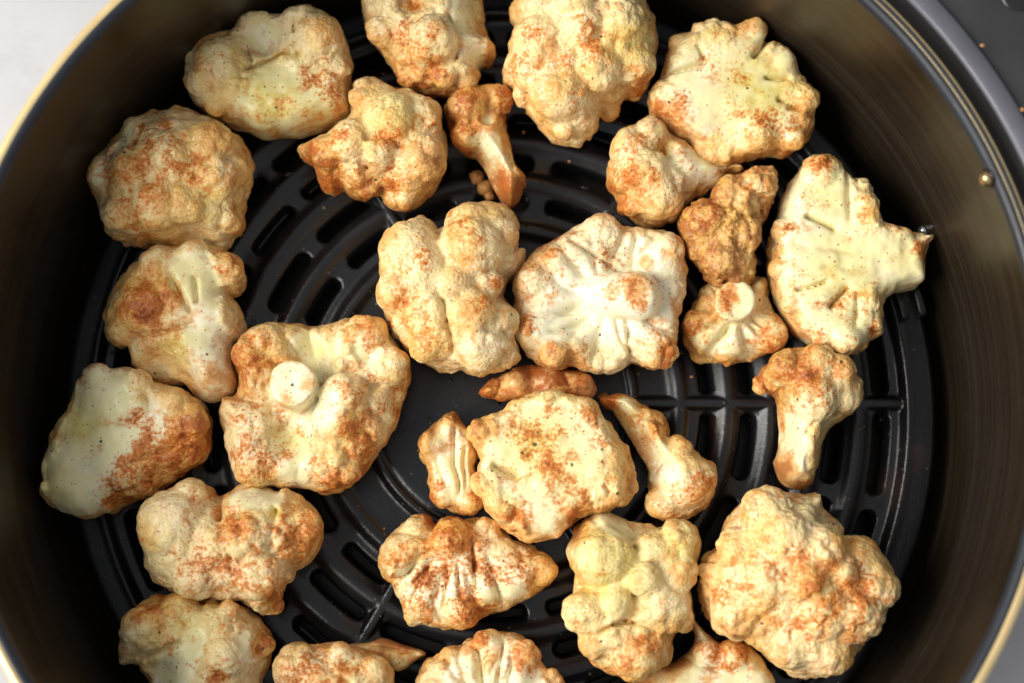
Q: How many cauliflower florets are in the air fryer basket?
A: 30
